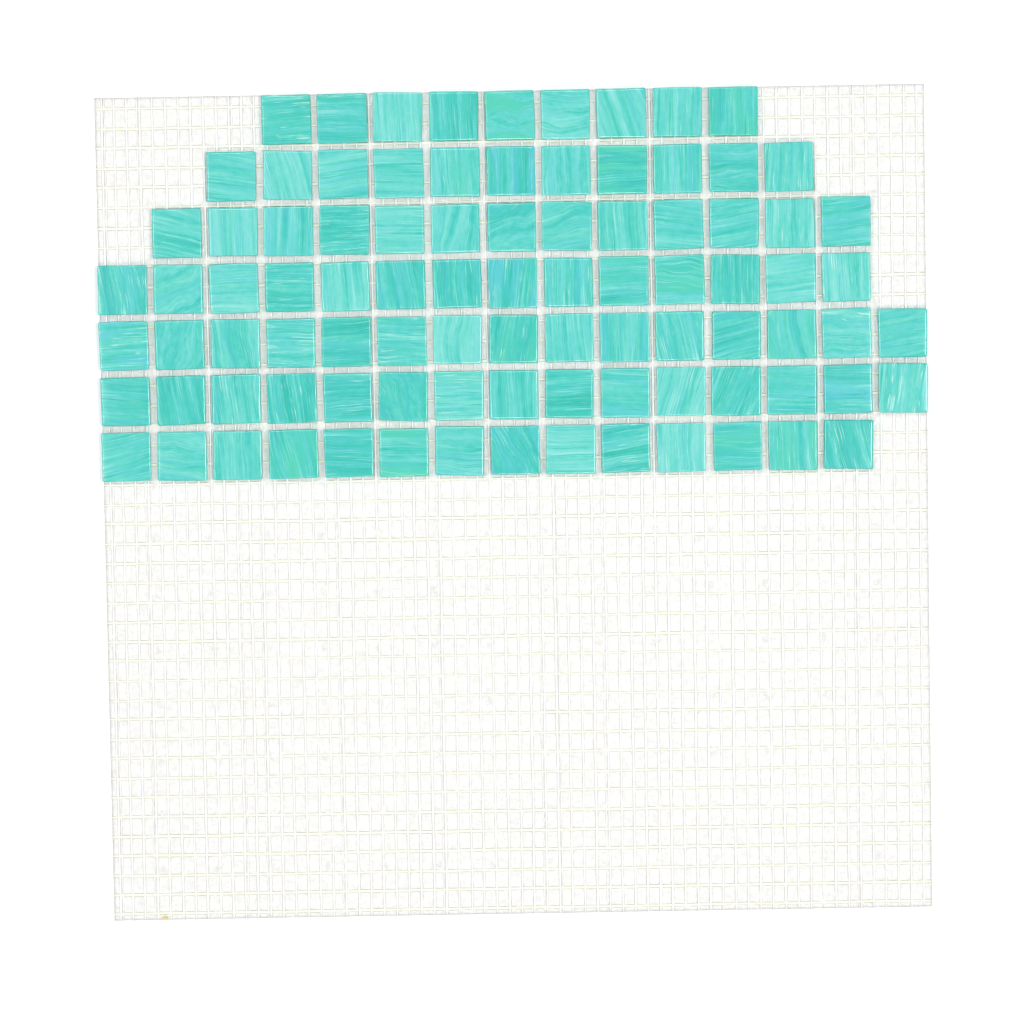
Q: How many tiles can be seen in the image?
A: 91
